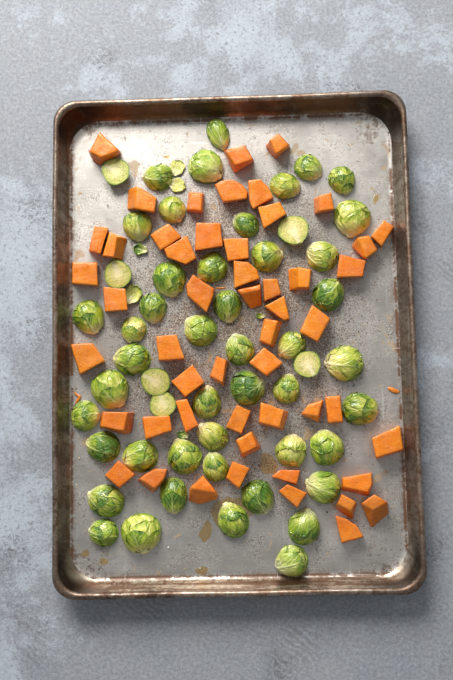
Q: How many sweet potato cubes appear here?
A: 52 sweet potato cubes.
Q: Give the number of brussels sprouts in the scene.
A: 52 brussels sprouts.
